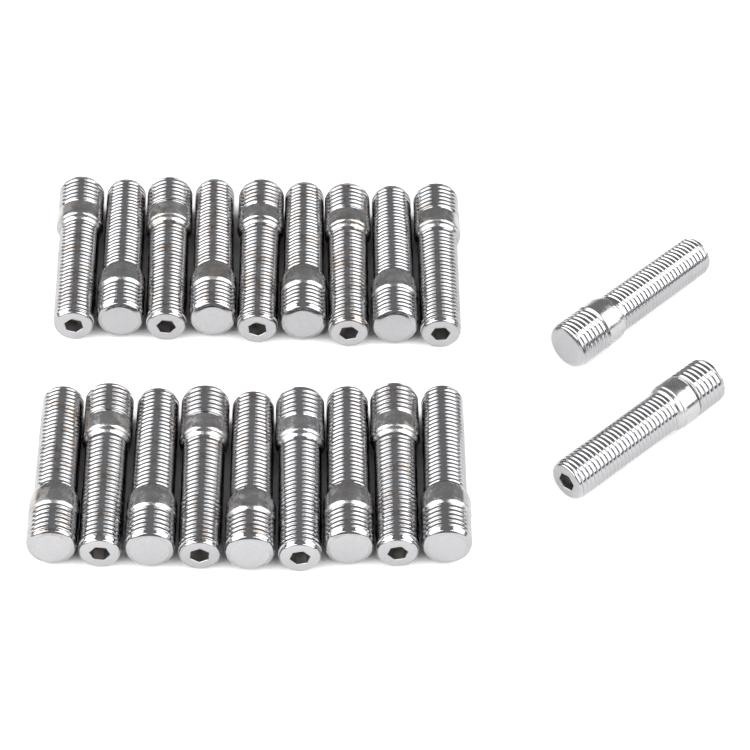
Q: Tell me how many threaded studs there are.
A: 20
